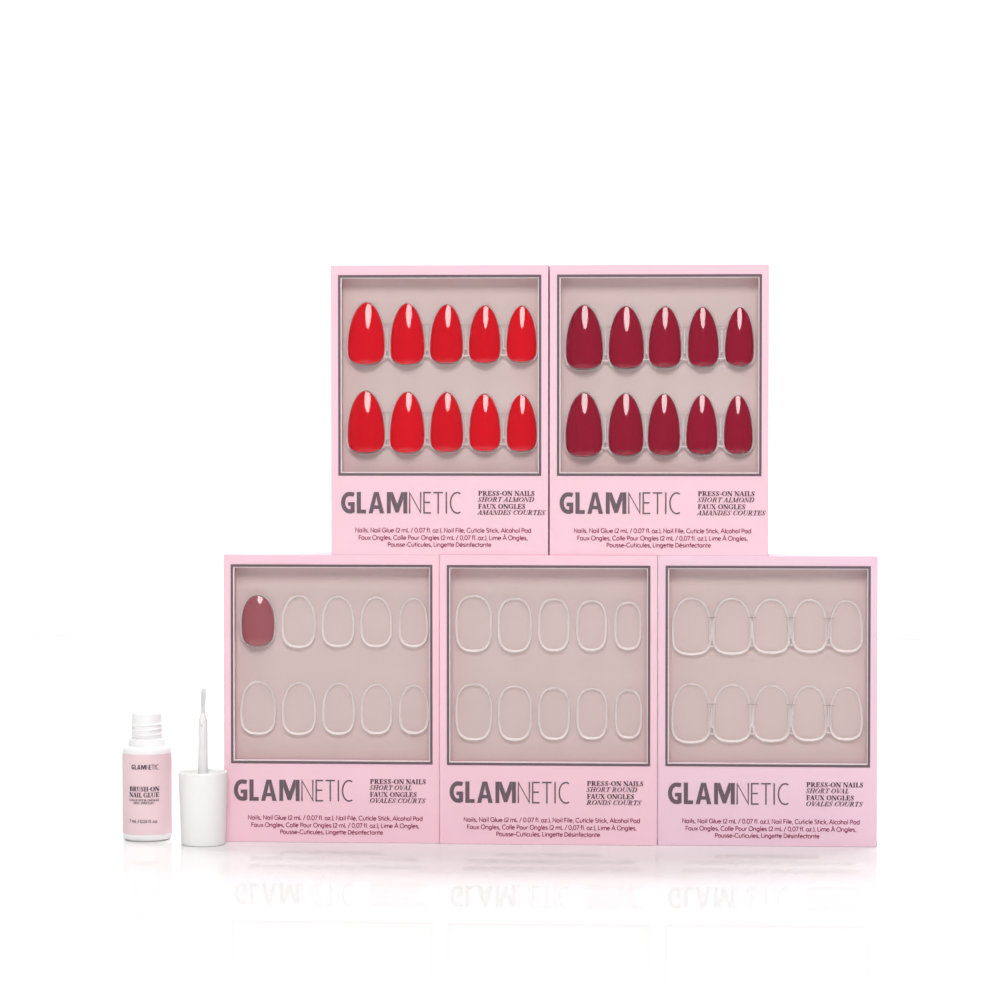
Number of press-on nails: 21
